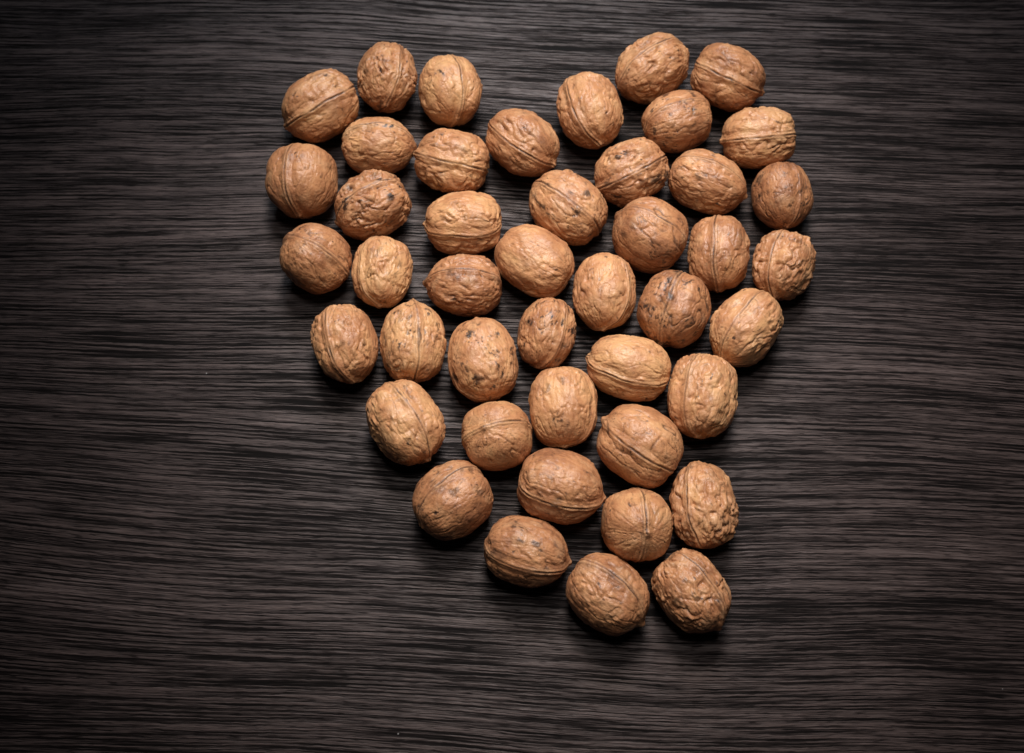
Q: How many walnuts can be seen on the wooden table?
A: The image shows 45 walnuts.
